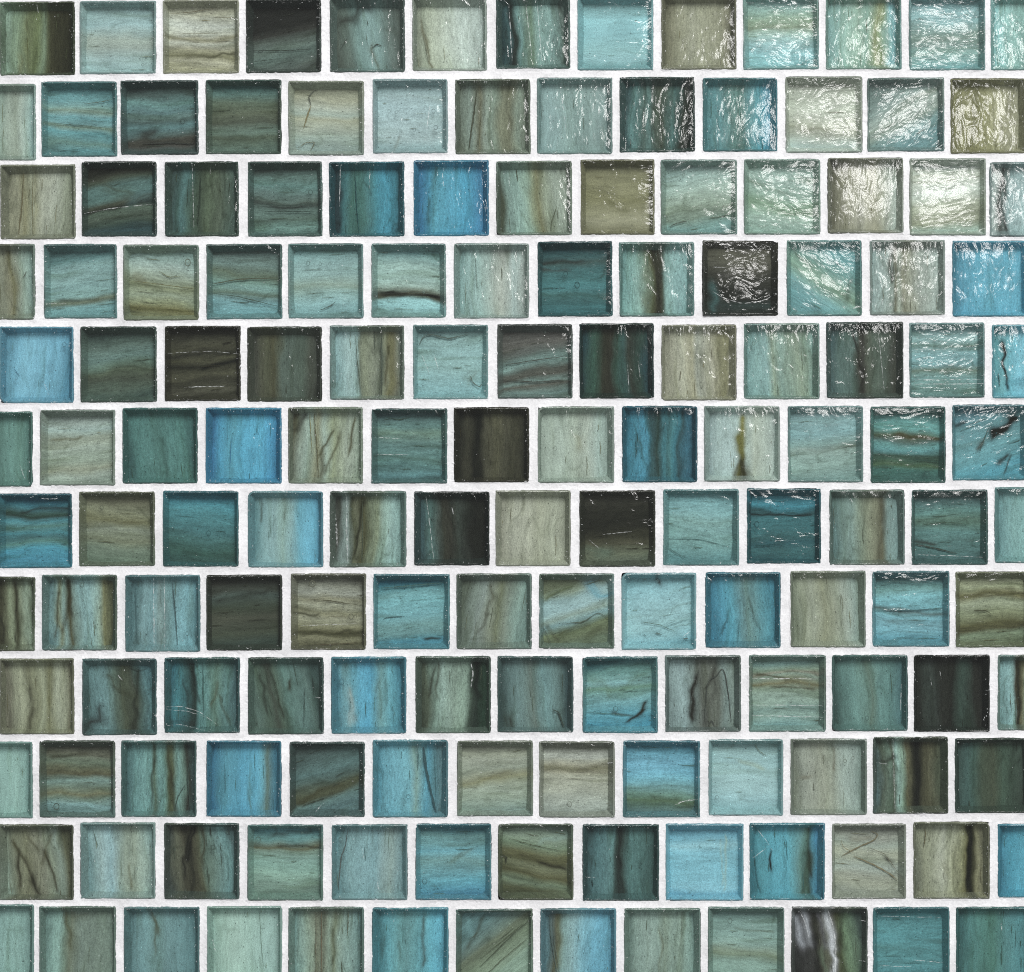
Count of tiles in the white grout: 156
